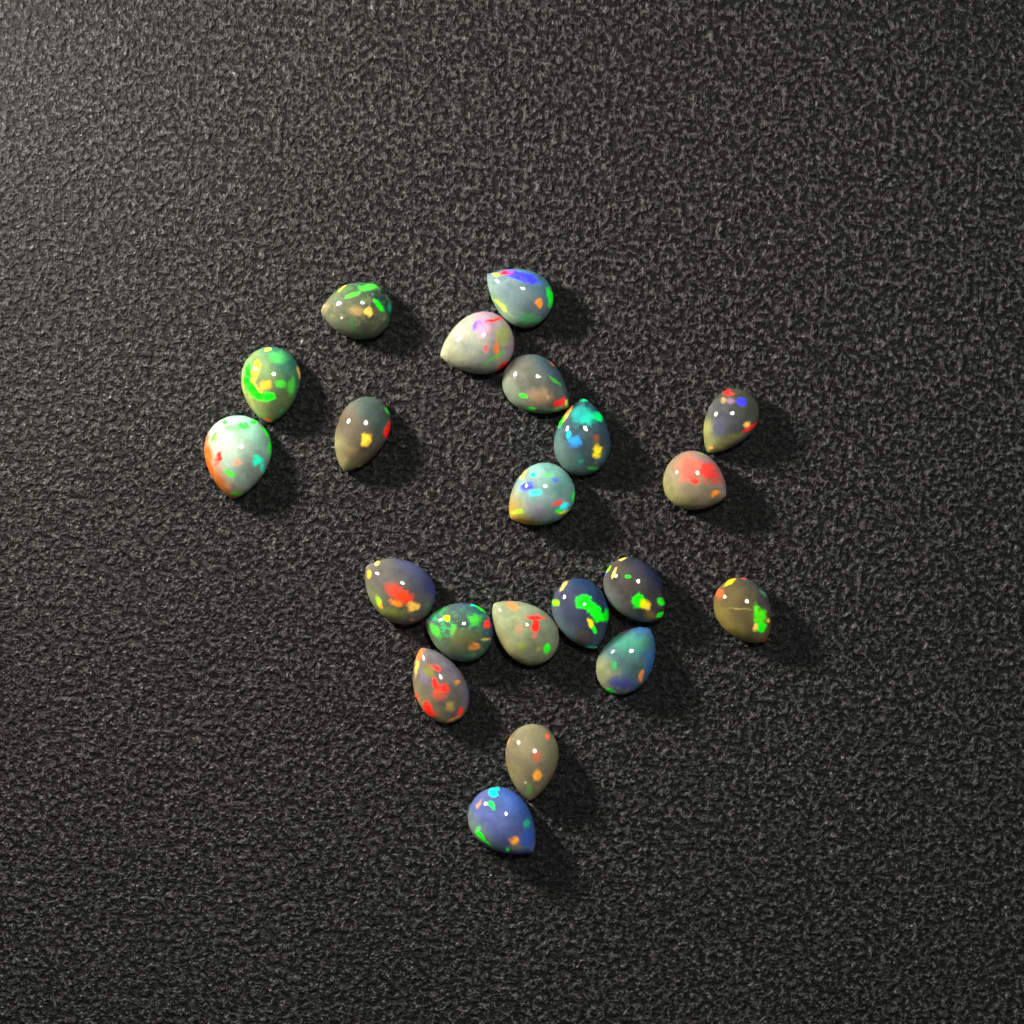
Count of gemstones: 21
